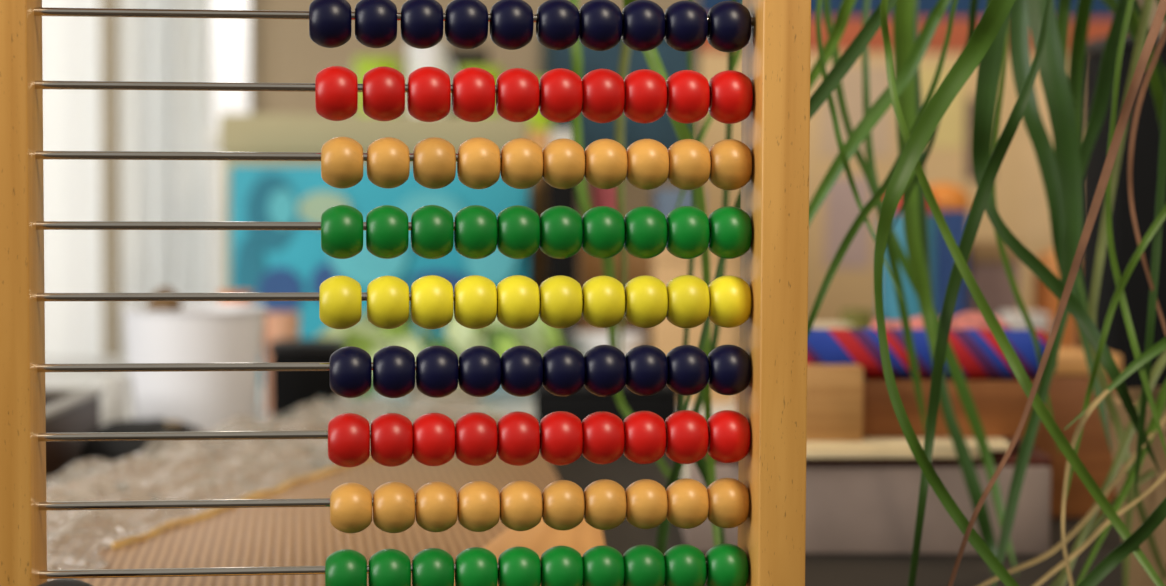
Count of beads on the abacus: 90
